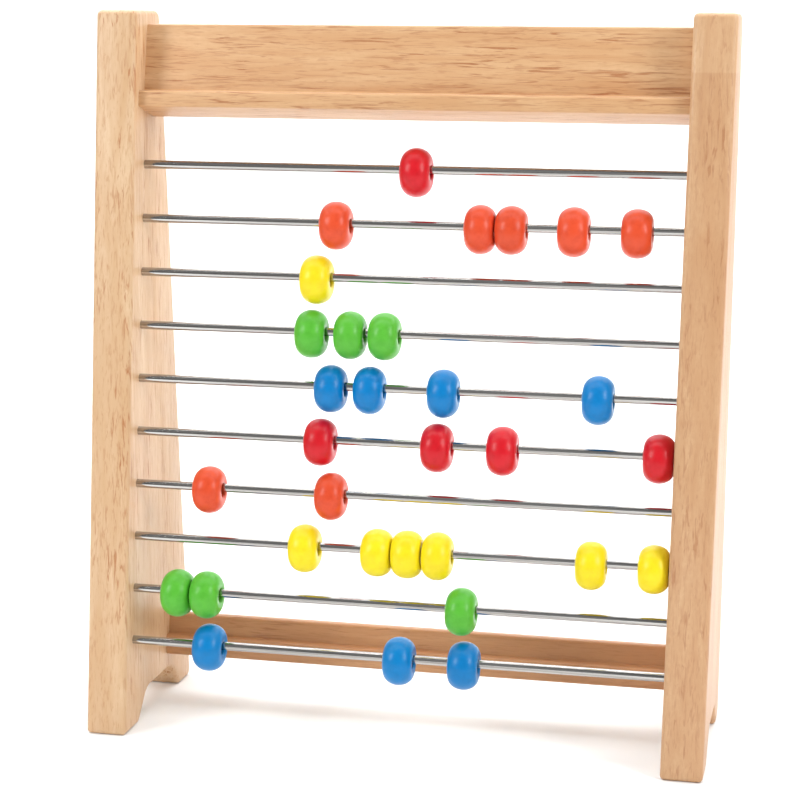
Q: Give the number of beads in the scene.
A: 32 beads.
